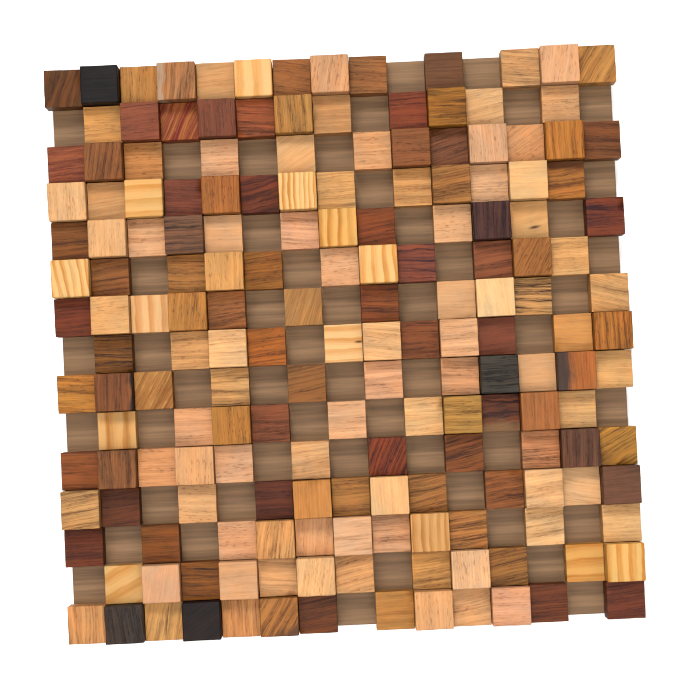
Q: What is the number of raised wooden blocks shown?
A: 61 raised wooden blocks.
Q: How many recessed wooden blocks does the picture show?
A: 113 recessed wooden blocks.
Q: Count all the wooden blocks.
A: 174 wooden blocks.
